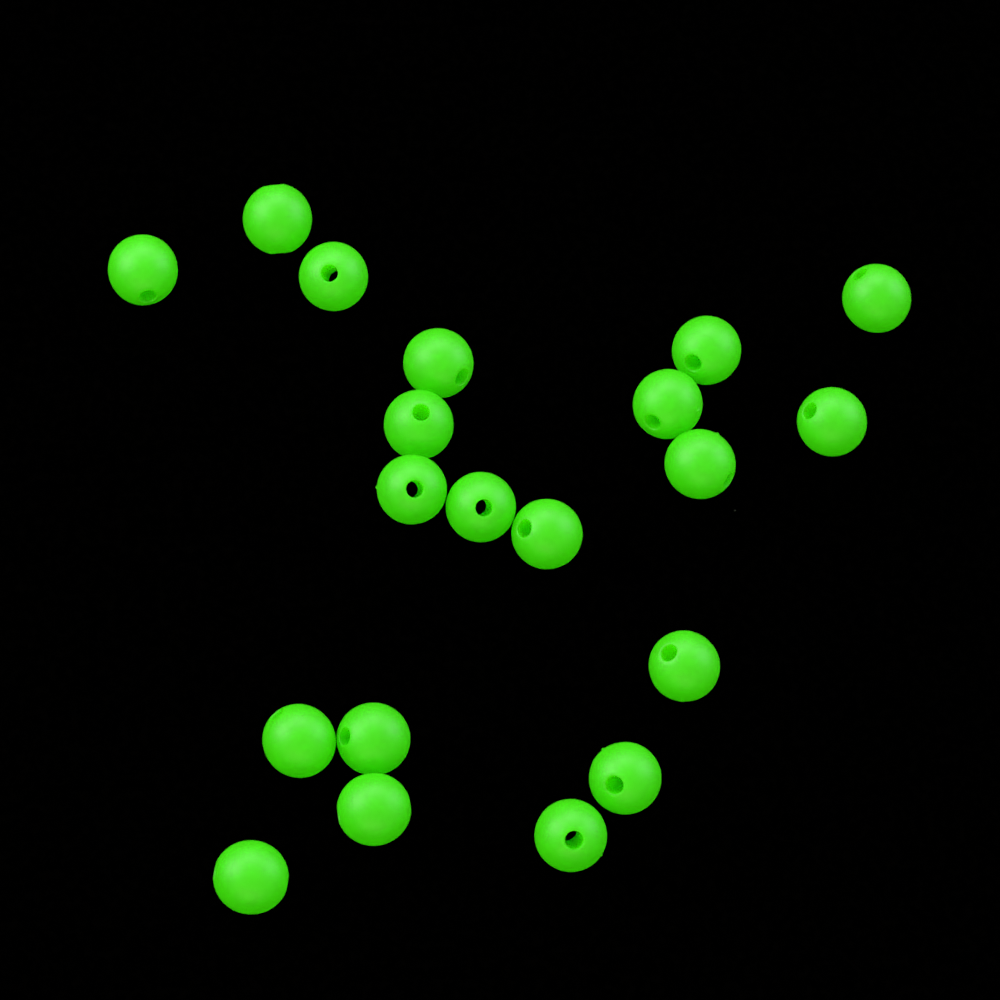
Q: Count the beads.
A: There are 20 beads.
